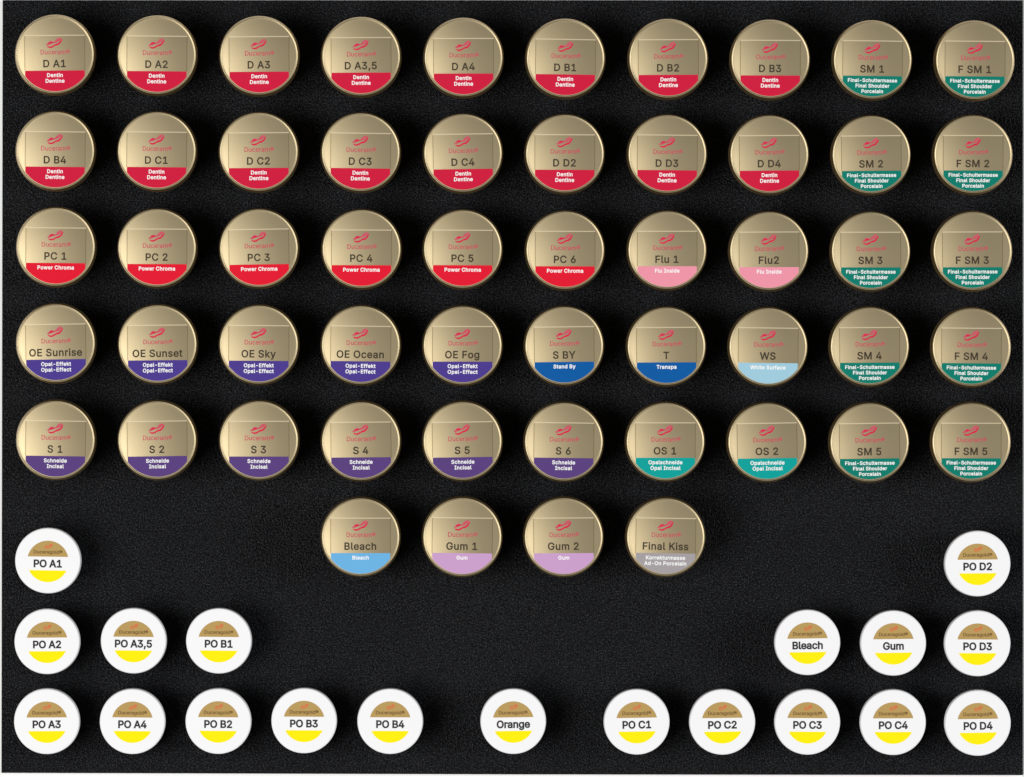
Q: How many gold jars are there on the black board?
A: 54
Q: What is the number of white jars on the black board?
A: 19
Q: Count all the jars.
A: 73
